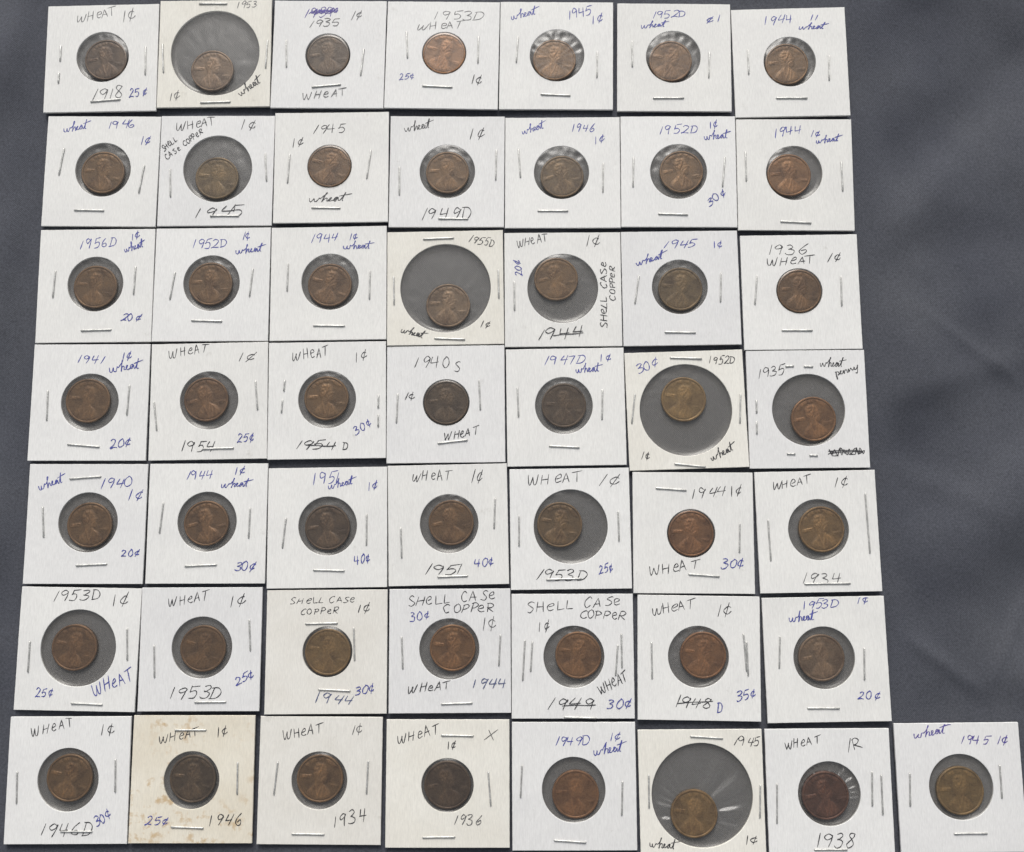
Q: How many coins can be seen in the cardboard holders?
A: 50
